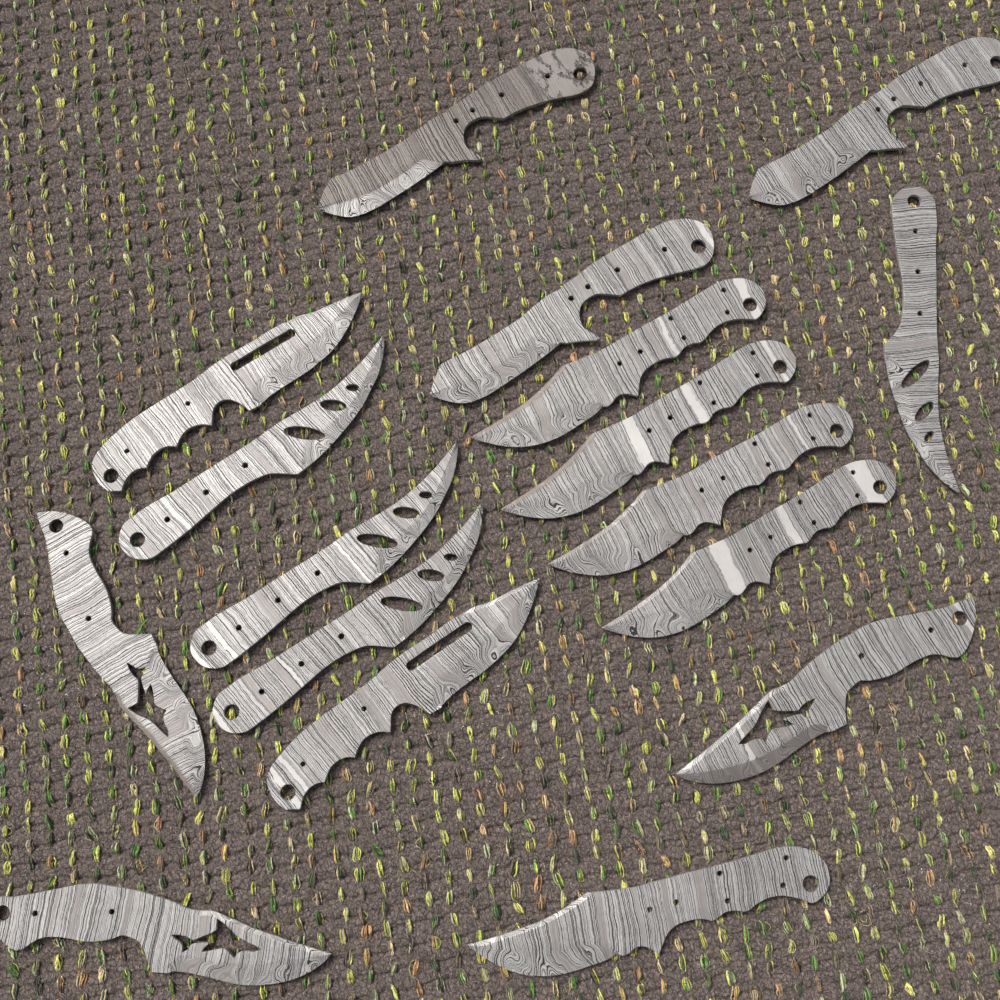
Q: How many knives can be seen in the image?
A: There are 17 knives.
